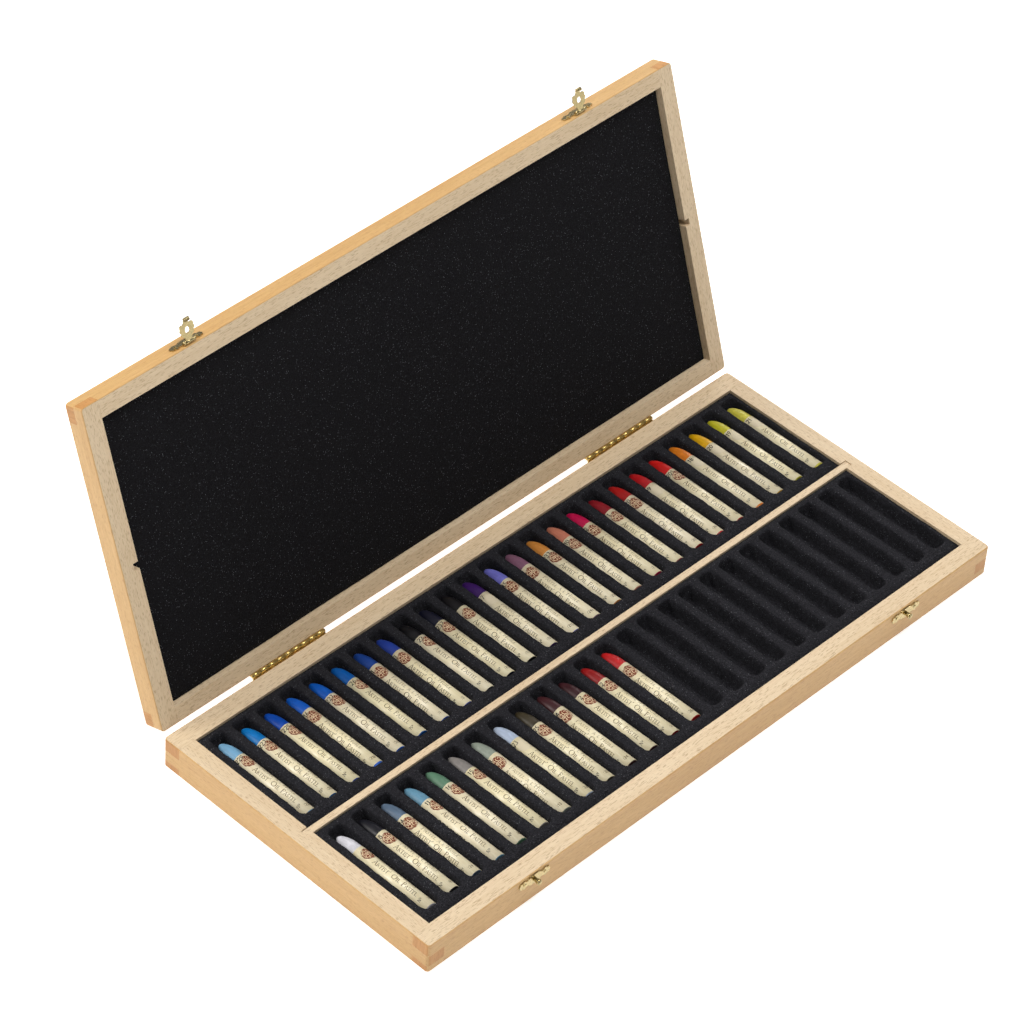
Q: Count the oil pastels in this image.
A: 38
